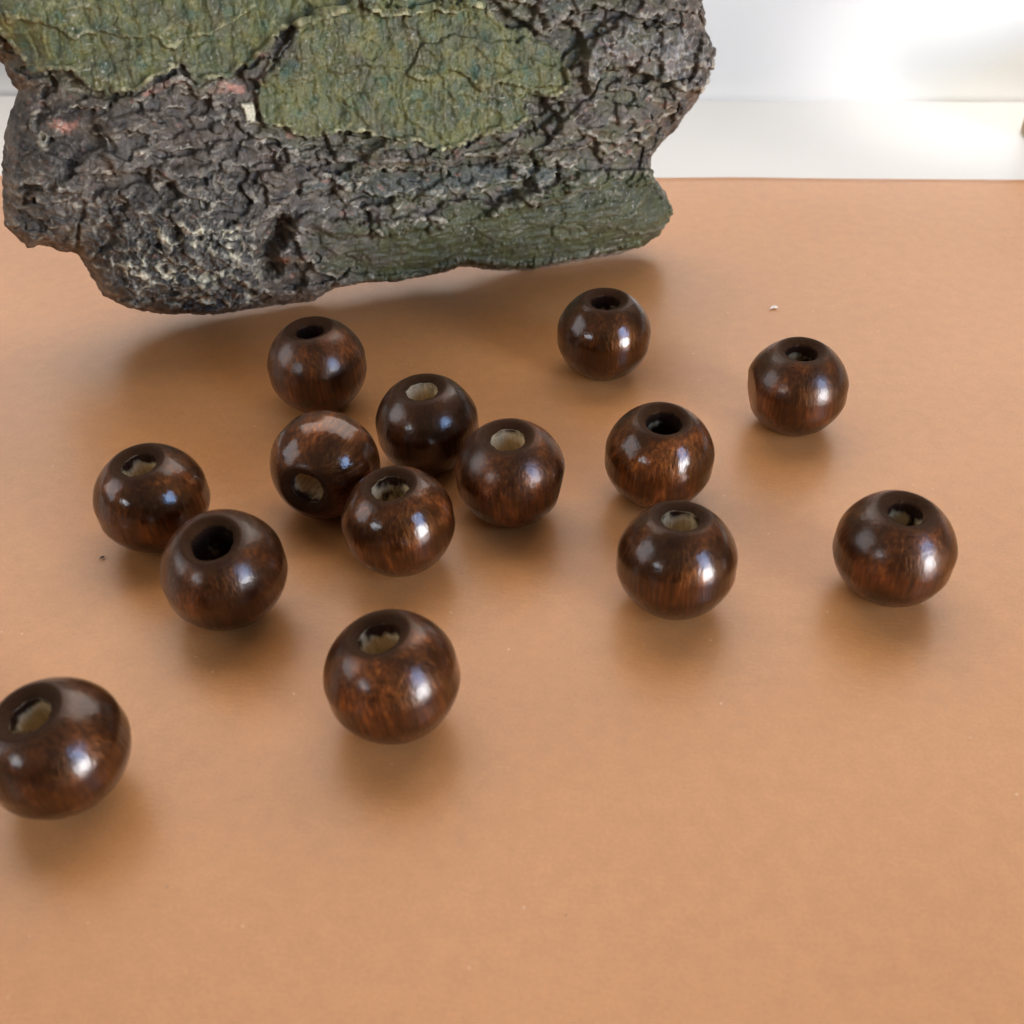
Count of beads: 14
